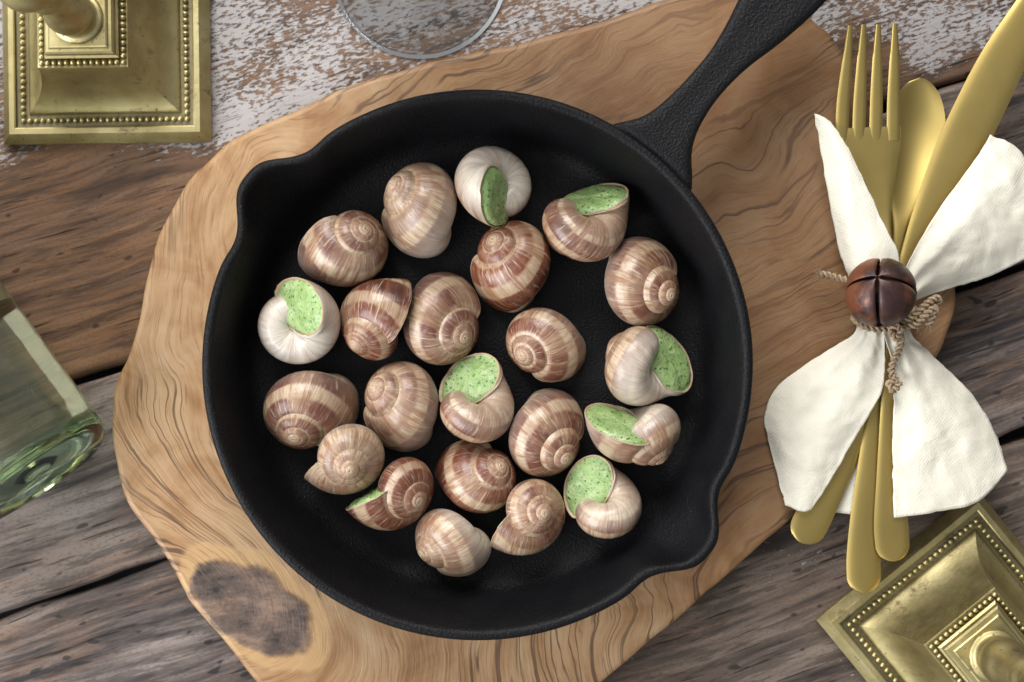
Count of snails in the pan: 22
